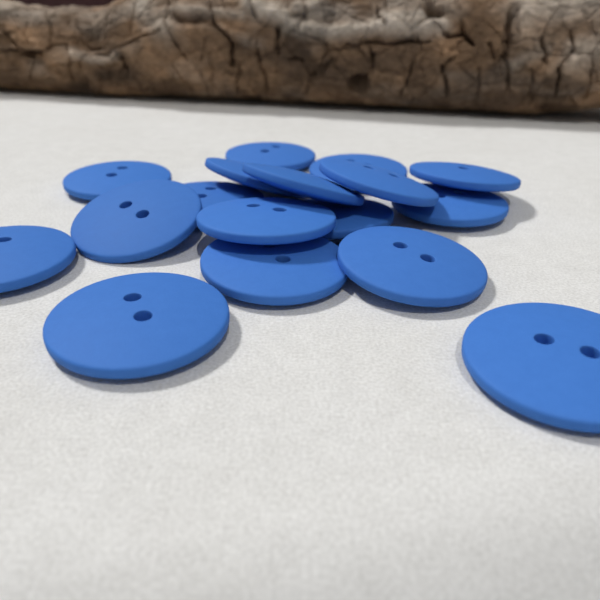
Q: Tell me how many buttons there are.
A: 17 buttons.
